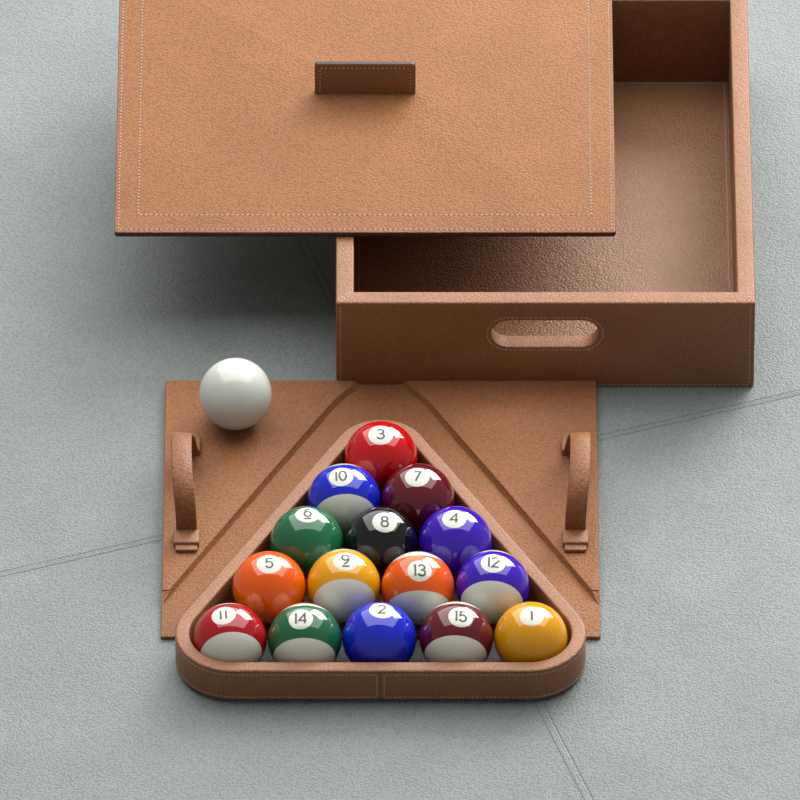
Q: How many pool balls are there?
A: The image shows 16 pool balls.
